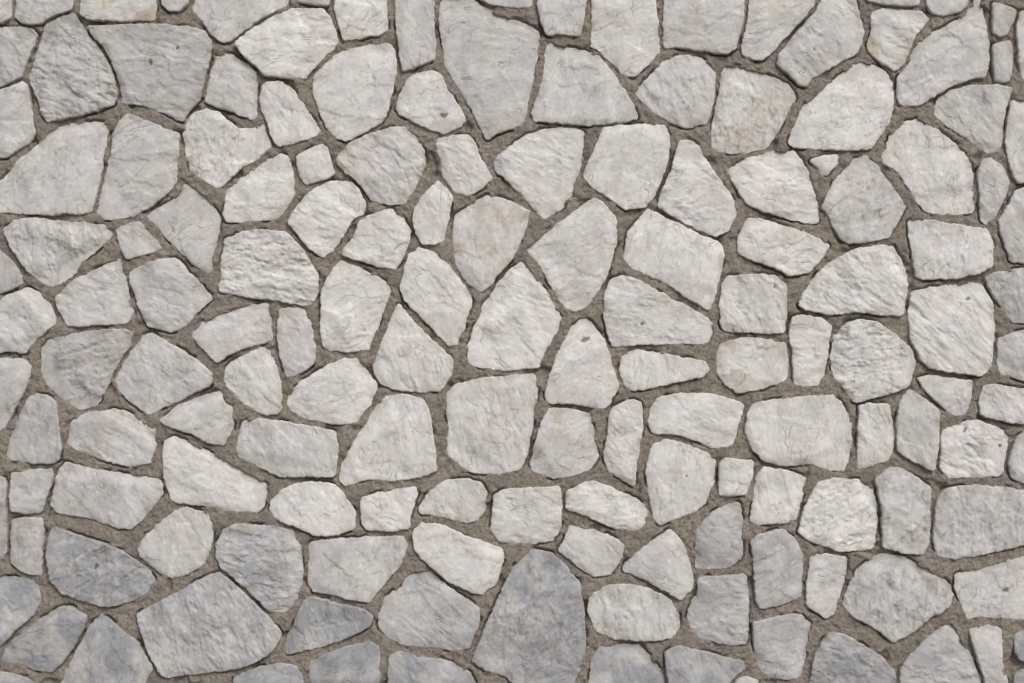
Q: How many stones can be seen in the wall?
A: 157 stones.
